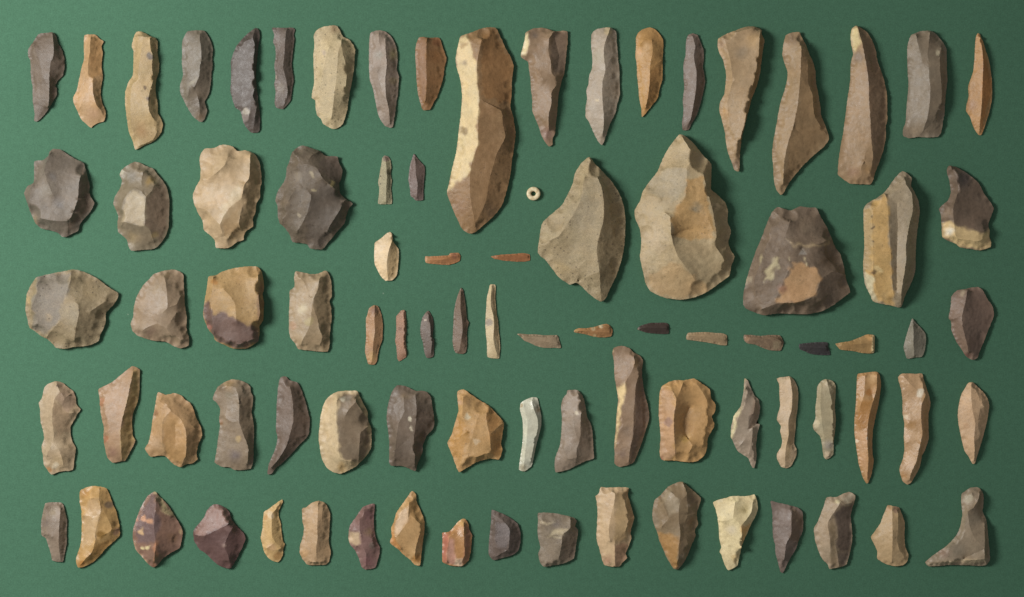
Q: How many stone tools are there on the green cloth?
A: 87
